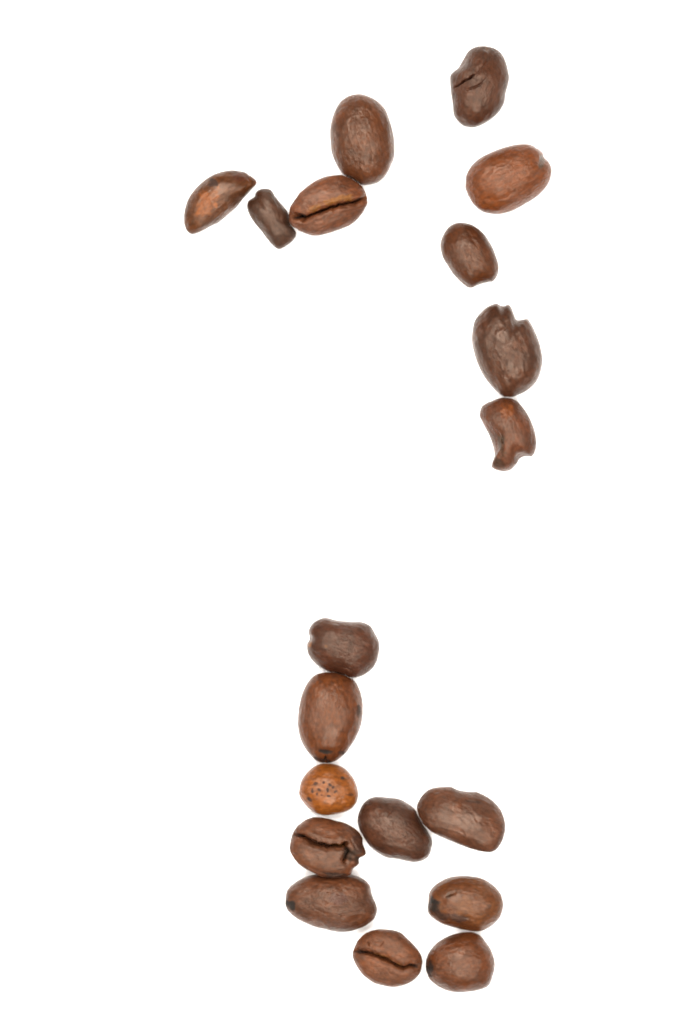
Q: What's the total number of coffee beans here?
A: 19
